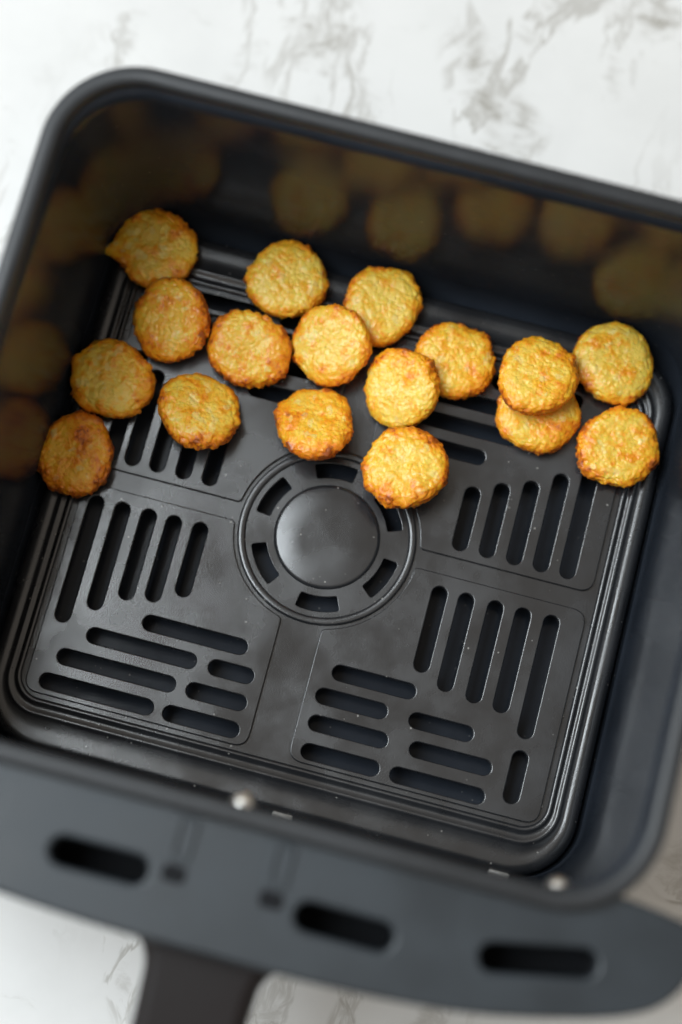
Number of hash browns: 17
